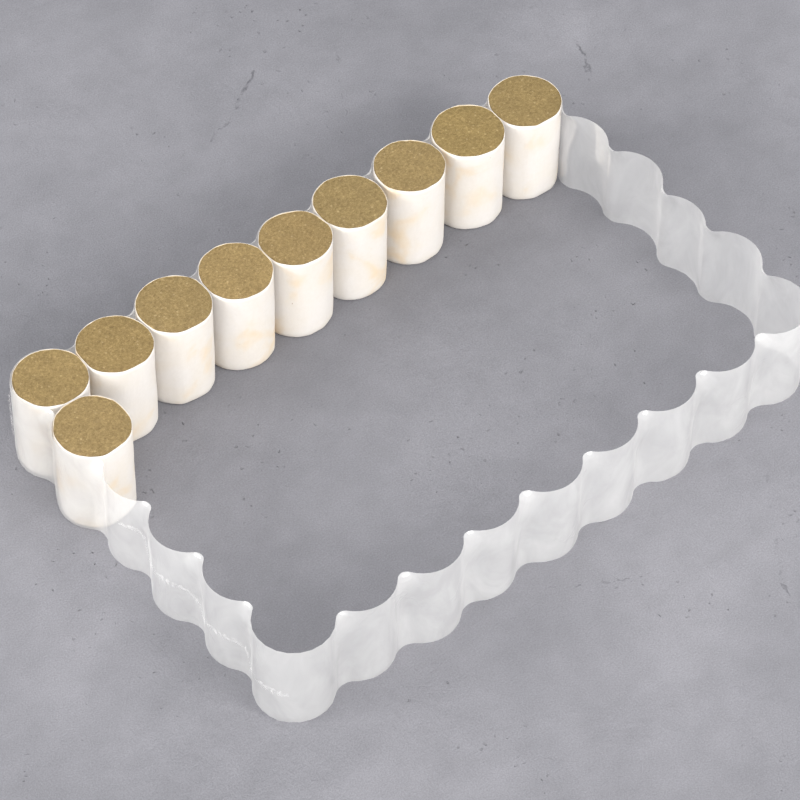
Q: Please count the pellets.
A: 10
